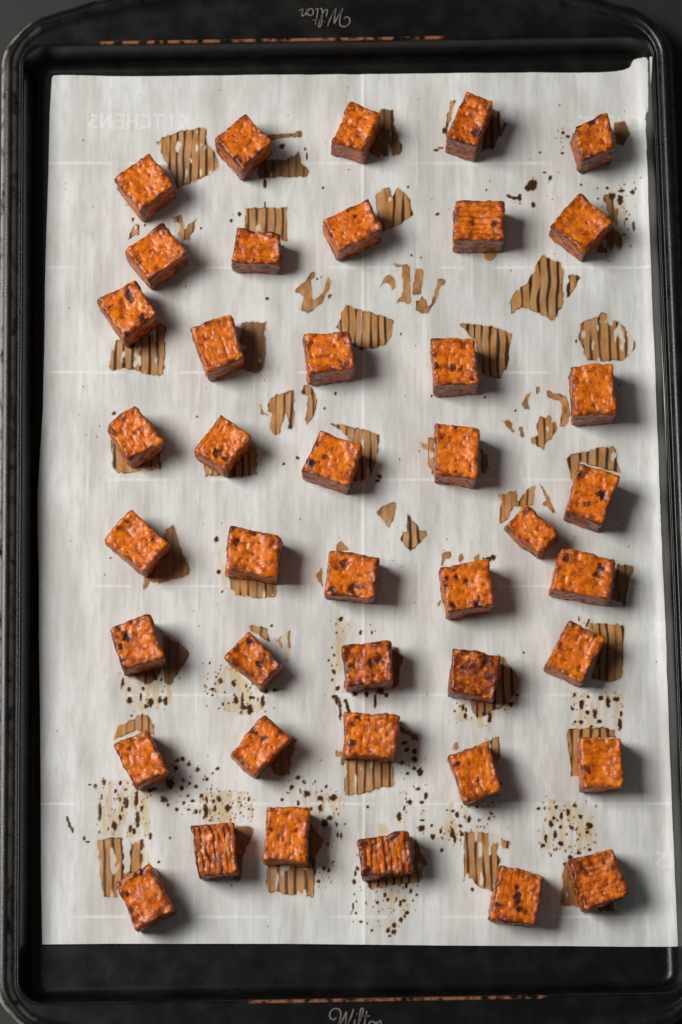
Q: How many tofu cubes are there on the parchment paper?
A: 42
